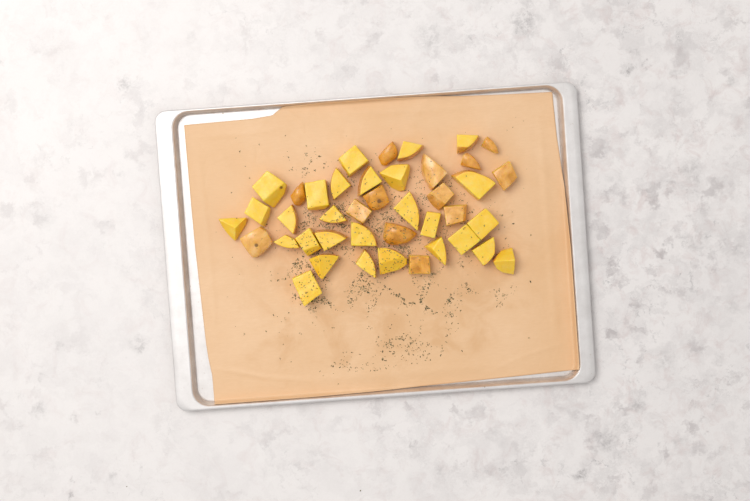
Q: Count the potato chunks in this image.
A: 41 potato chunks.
